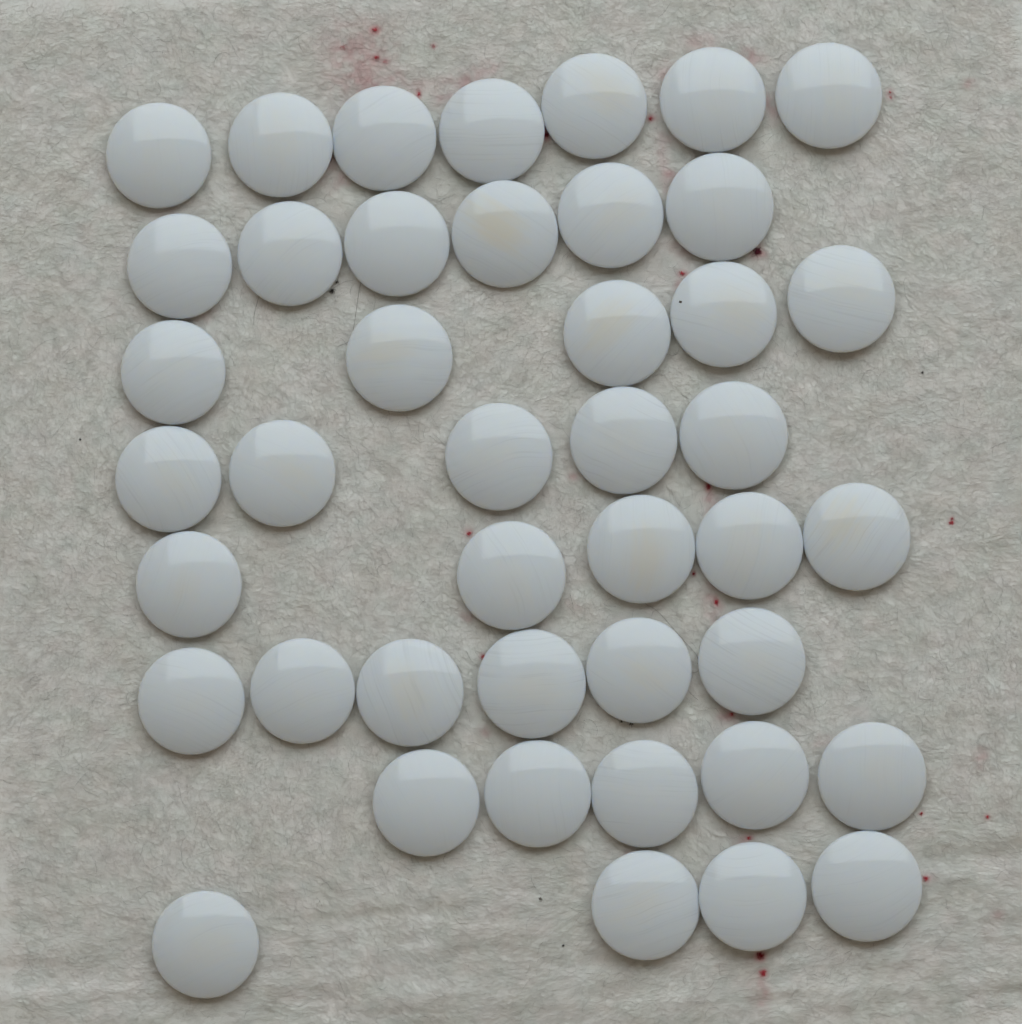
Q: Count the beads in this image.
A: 43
